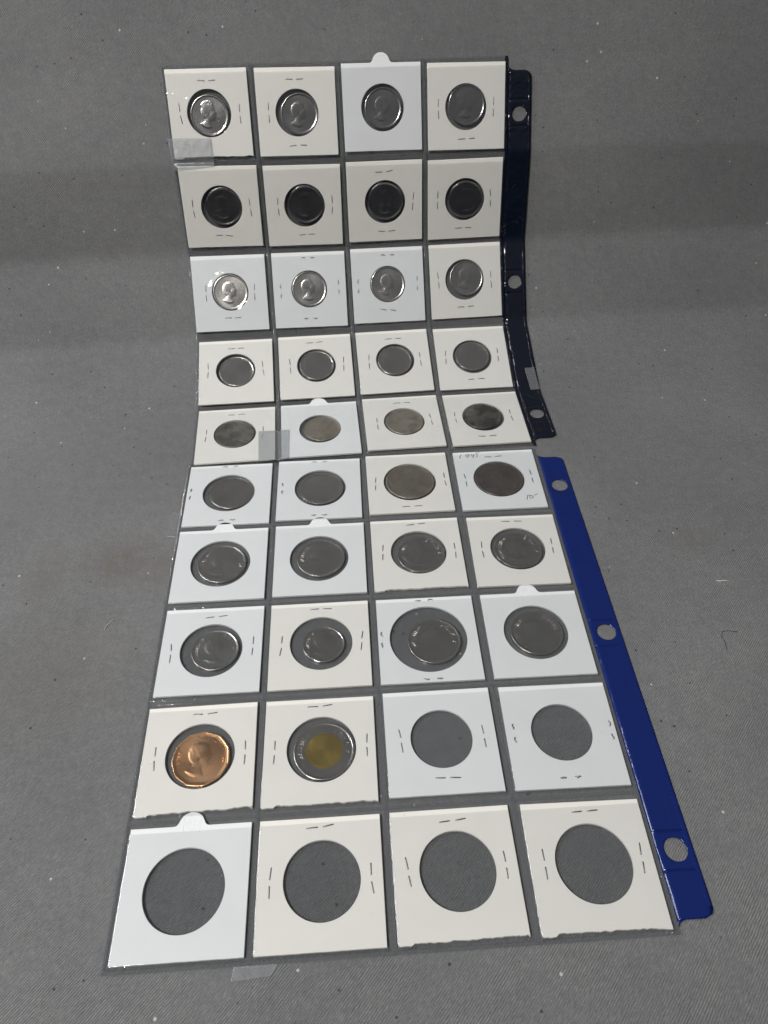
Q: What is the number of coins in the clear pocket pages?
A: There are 34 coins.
